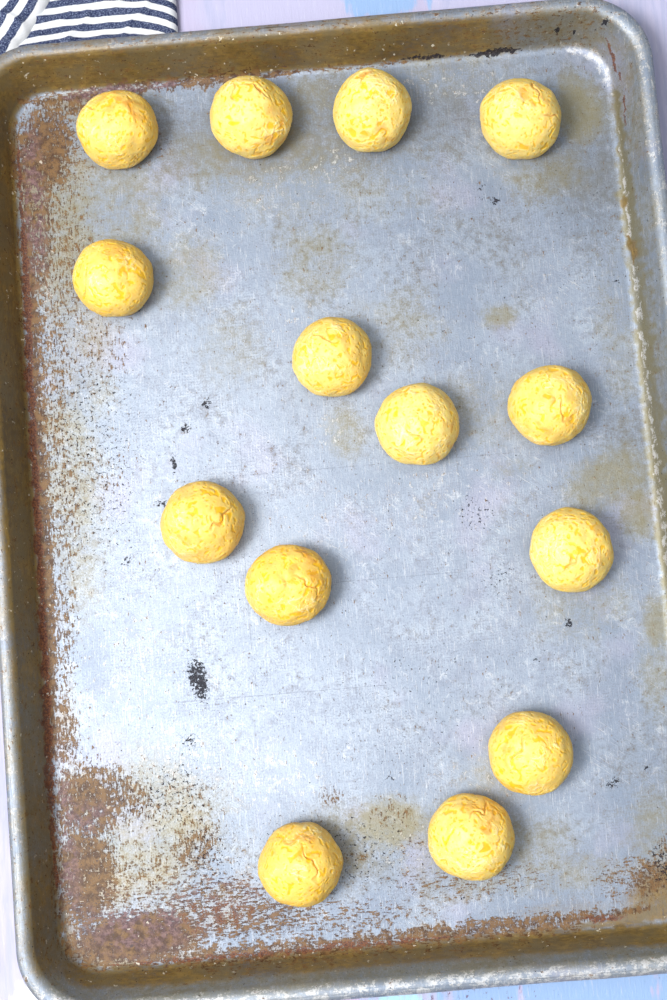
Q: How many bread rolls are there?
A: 14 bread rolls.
